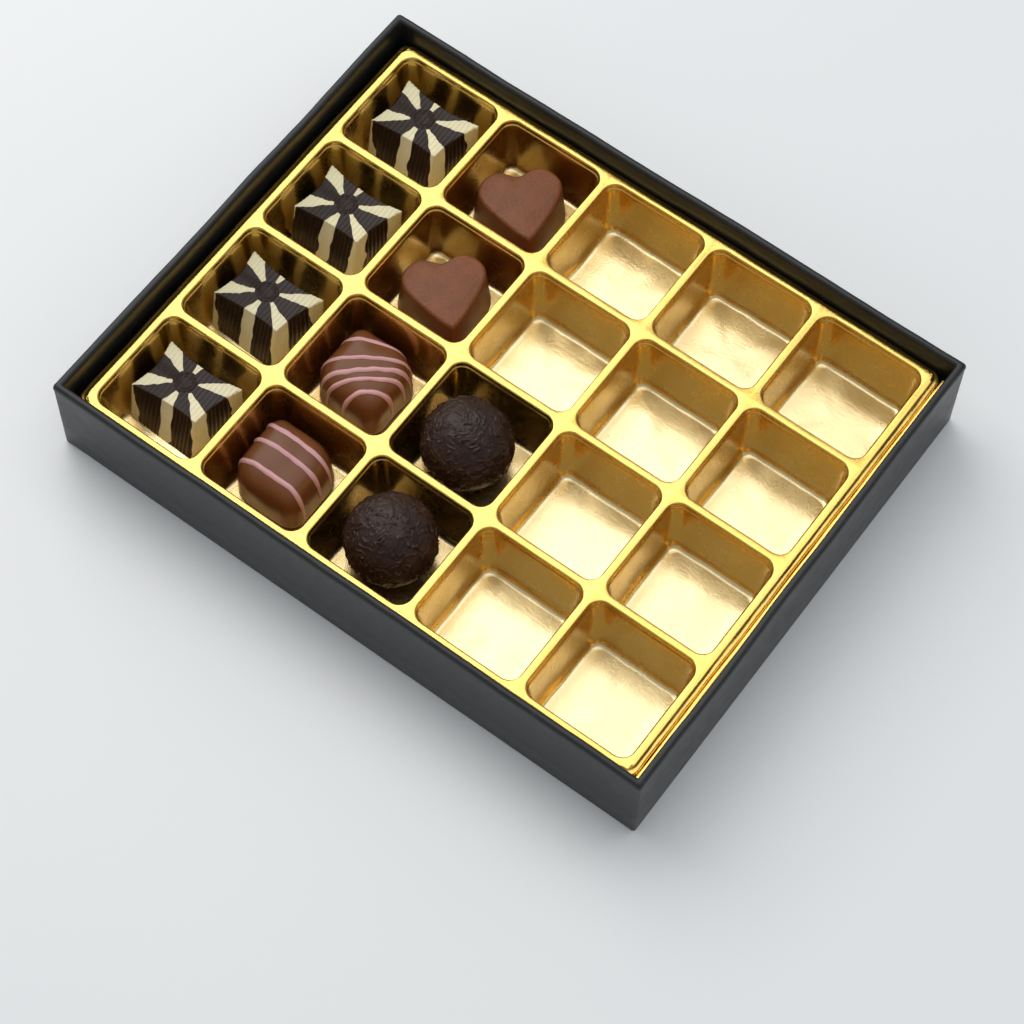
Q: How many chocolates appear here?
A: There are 10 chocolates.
